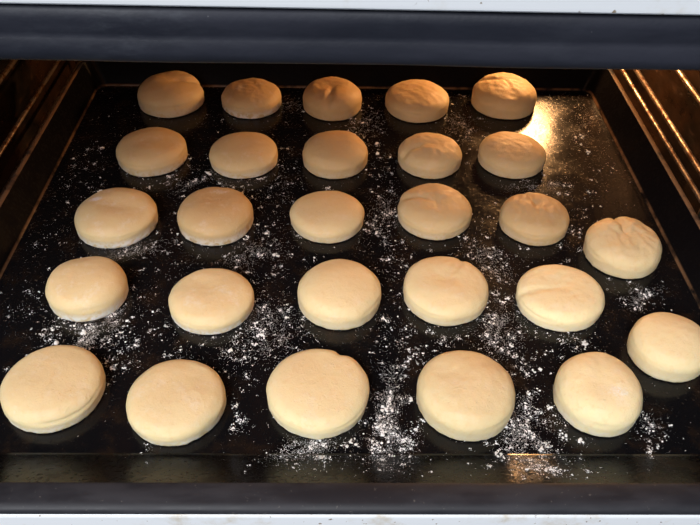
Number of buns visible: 27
